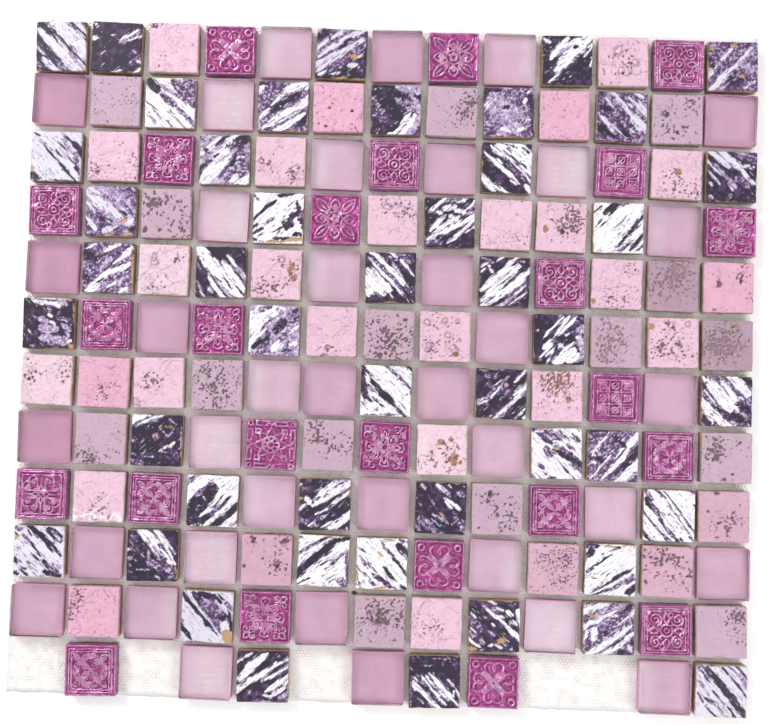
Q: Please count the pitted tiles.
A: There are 44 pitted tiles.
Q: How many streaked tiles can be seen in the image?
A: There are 46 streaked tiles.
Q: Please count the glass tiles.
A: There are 37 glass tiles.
